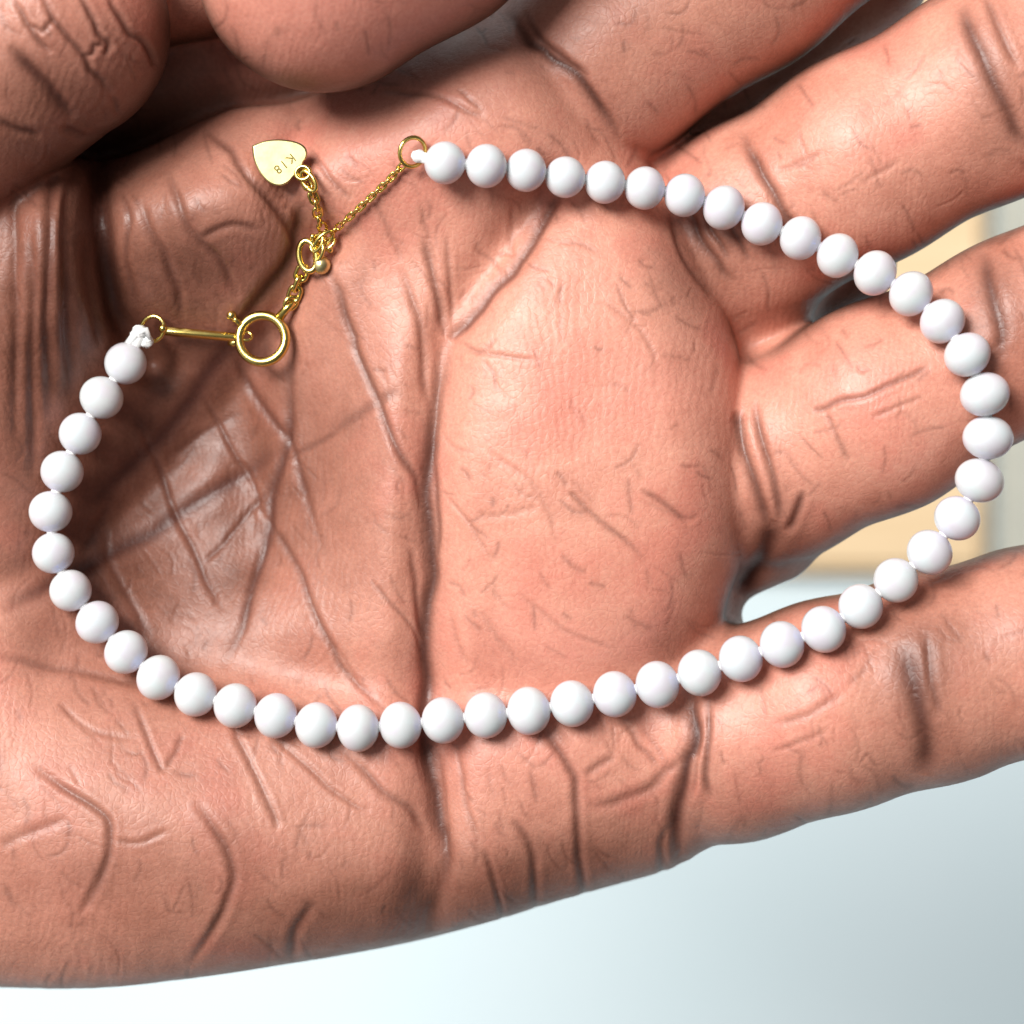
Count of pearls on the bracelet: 48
